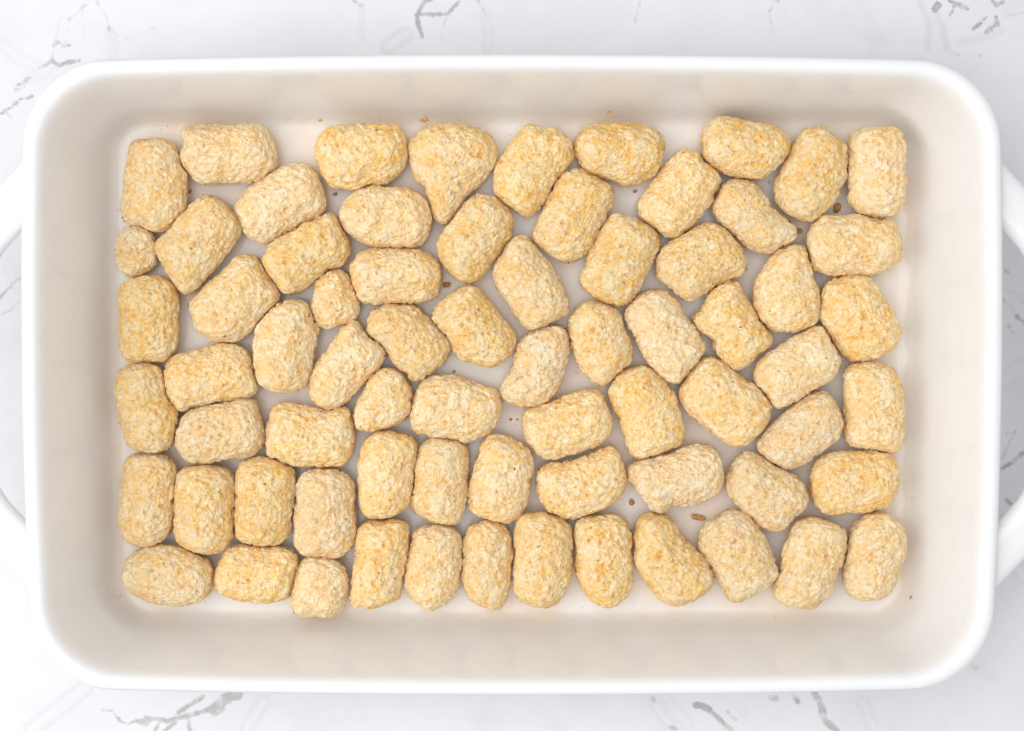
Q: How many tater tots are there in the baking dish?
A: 71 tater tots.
